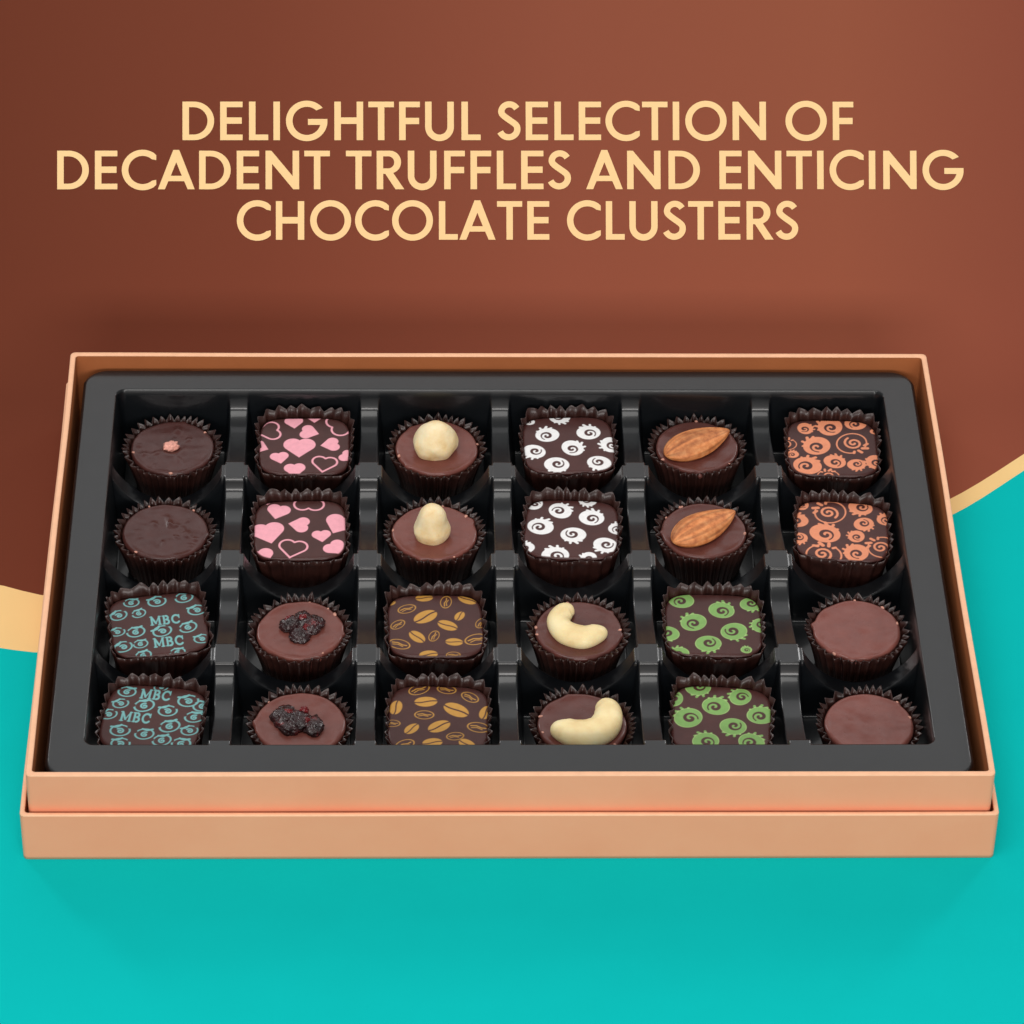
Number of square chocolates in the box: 12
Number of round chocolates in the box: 12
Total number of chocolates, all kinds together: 24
